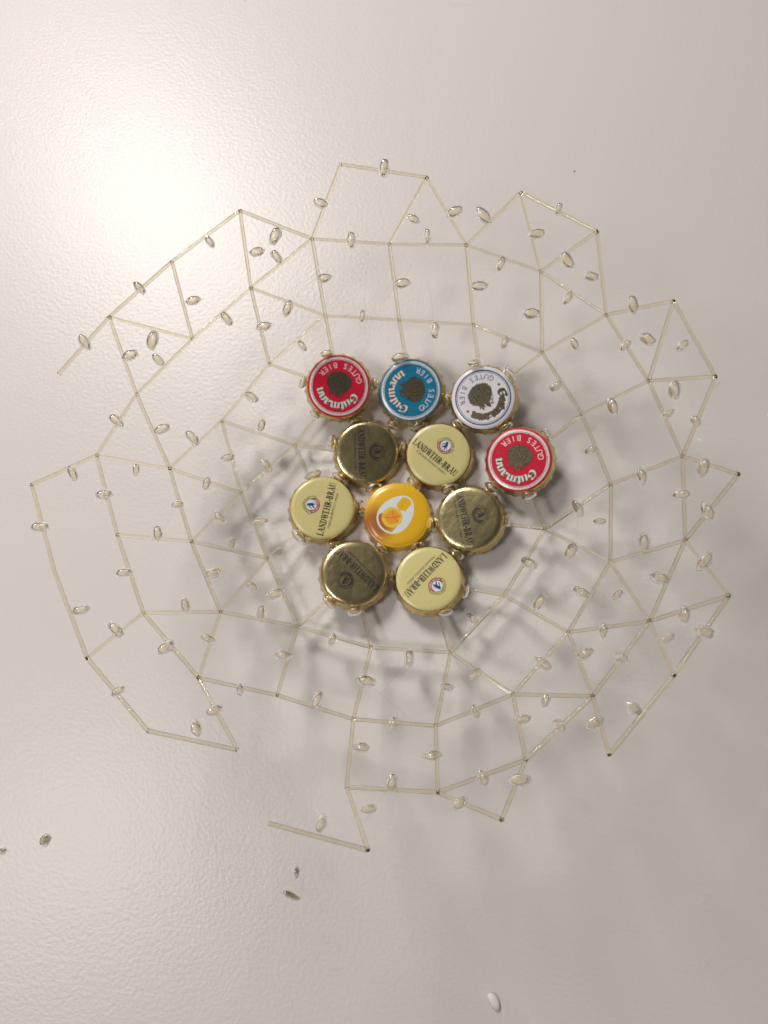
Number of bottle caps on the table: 11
